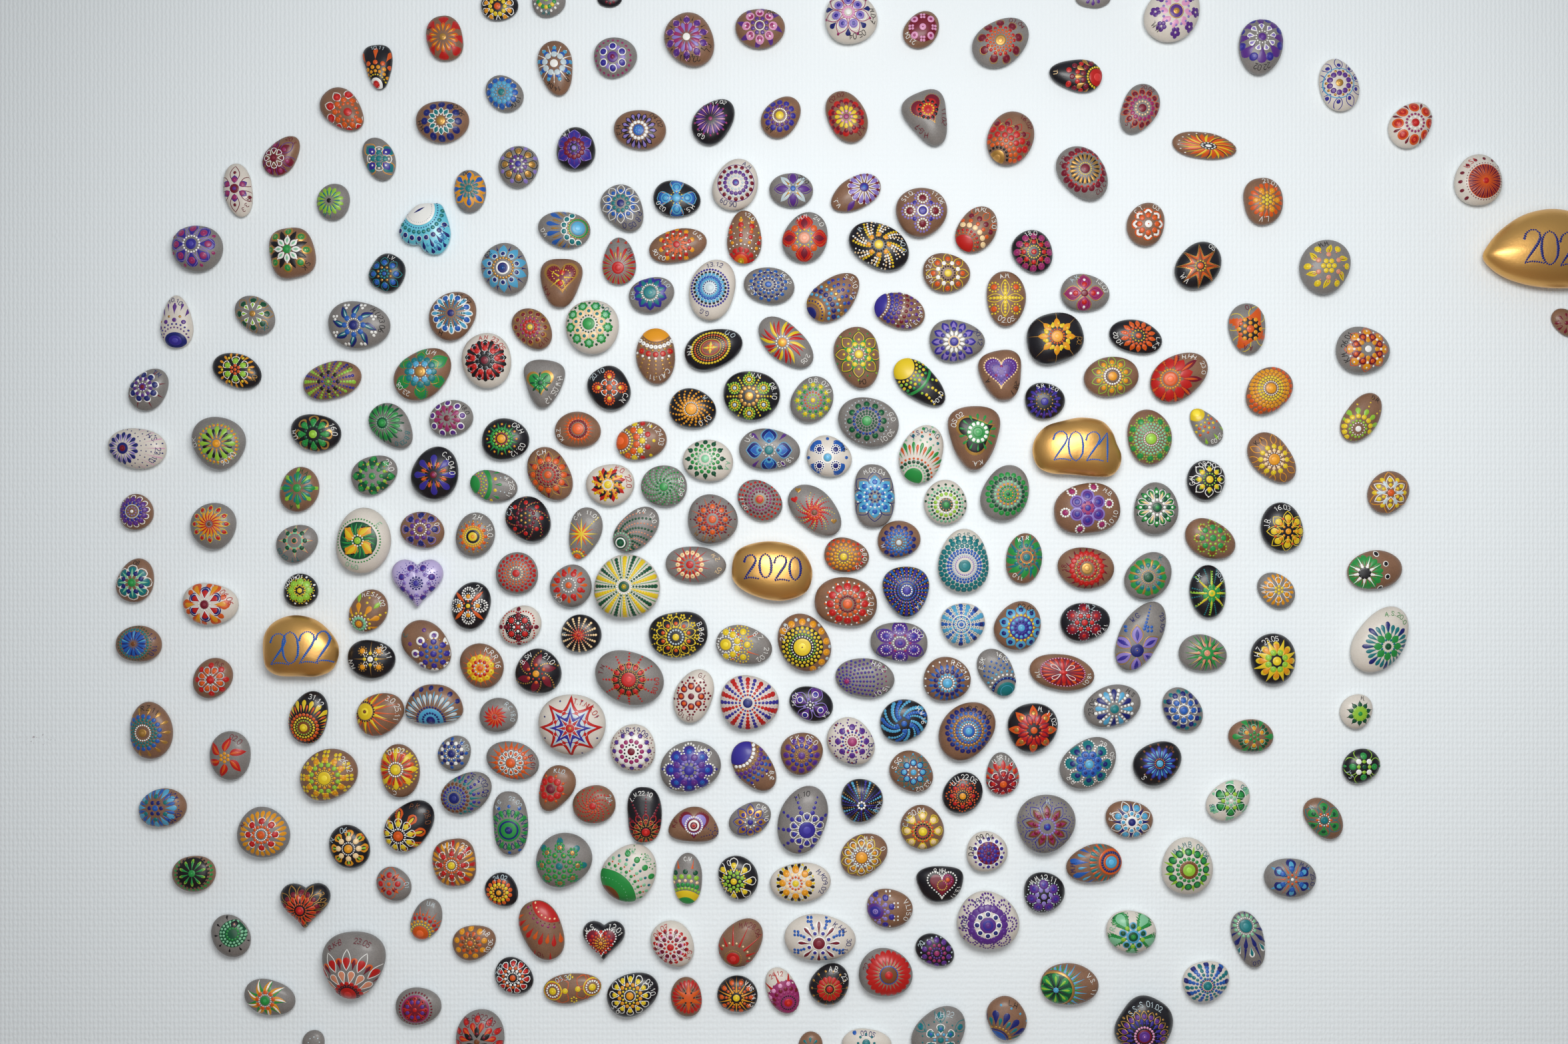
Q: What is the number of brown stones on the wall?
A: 96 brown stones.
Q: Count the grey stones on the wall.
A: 94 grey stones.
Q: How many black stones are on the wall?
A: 59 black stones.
